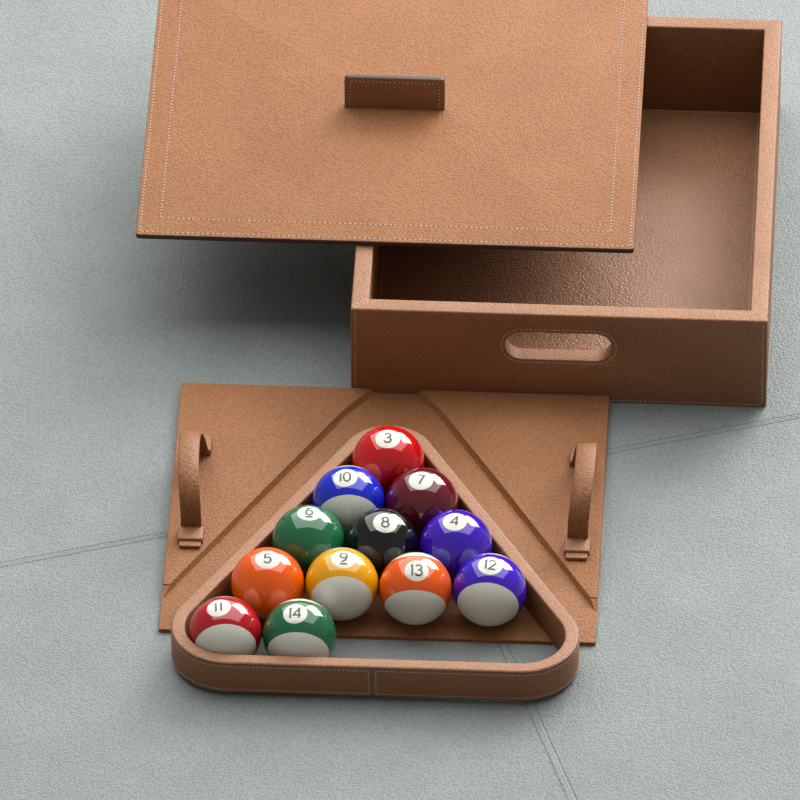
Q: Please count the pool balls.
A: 12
